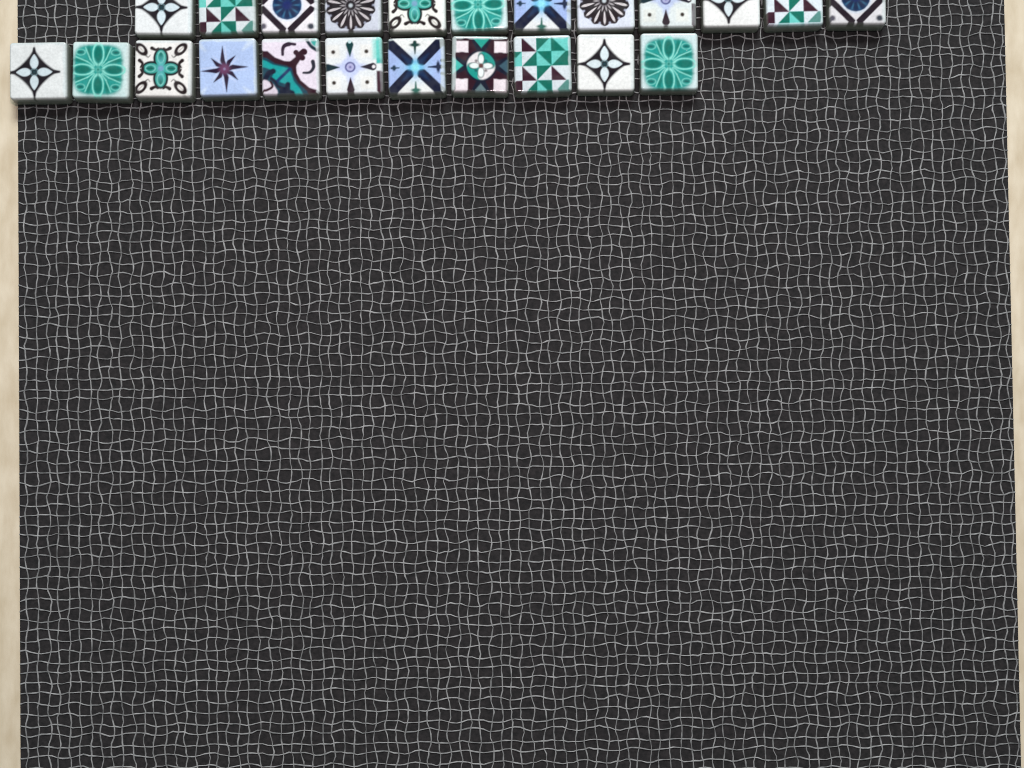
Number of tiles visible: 23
